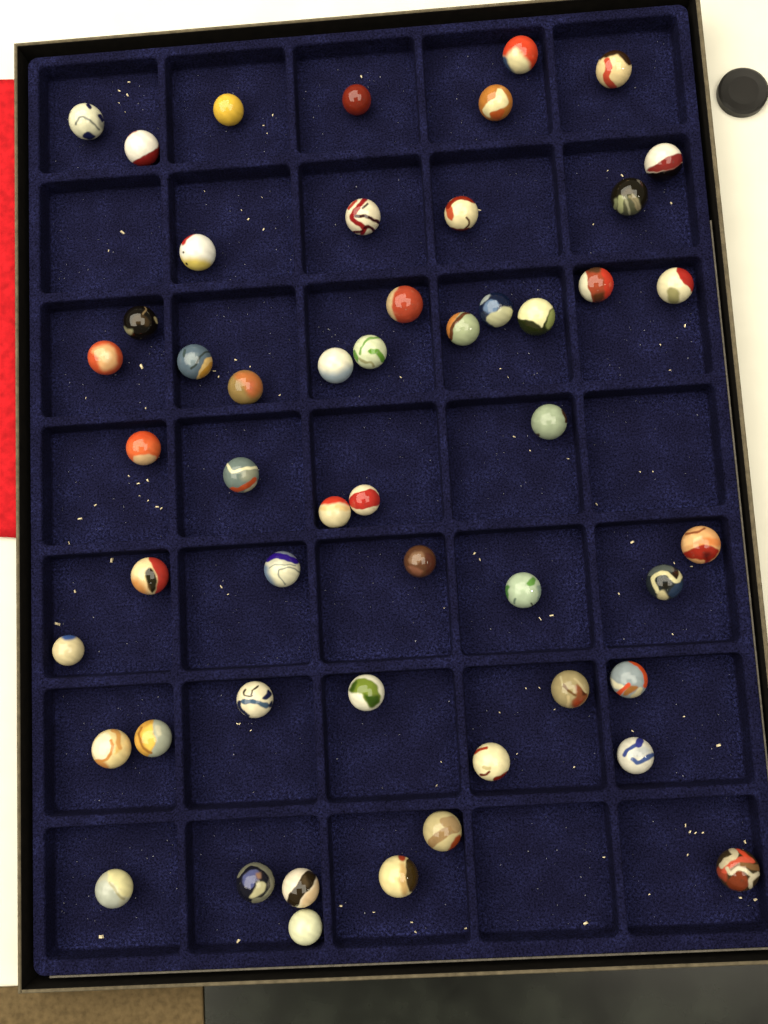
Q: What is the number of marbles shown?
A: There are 51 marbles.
